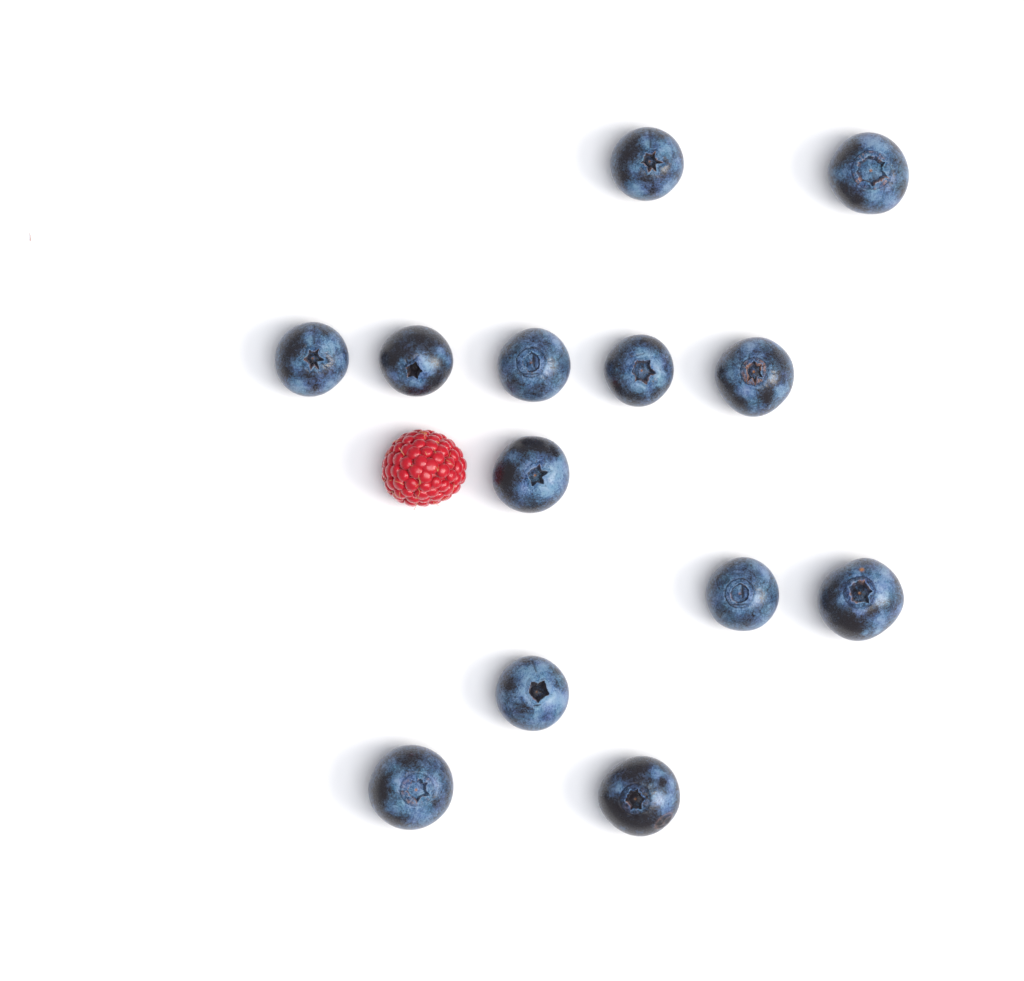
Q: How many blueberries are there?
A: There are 13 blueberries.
